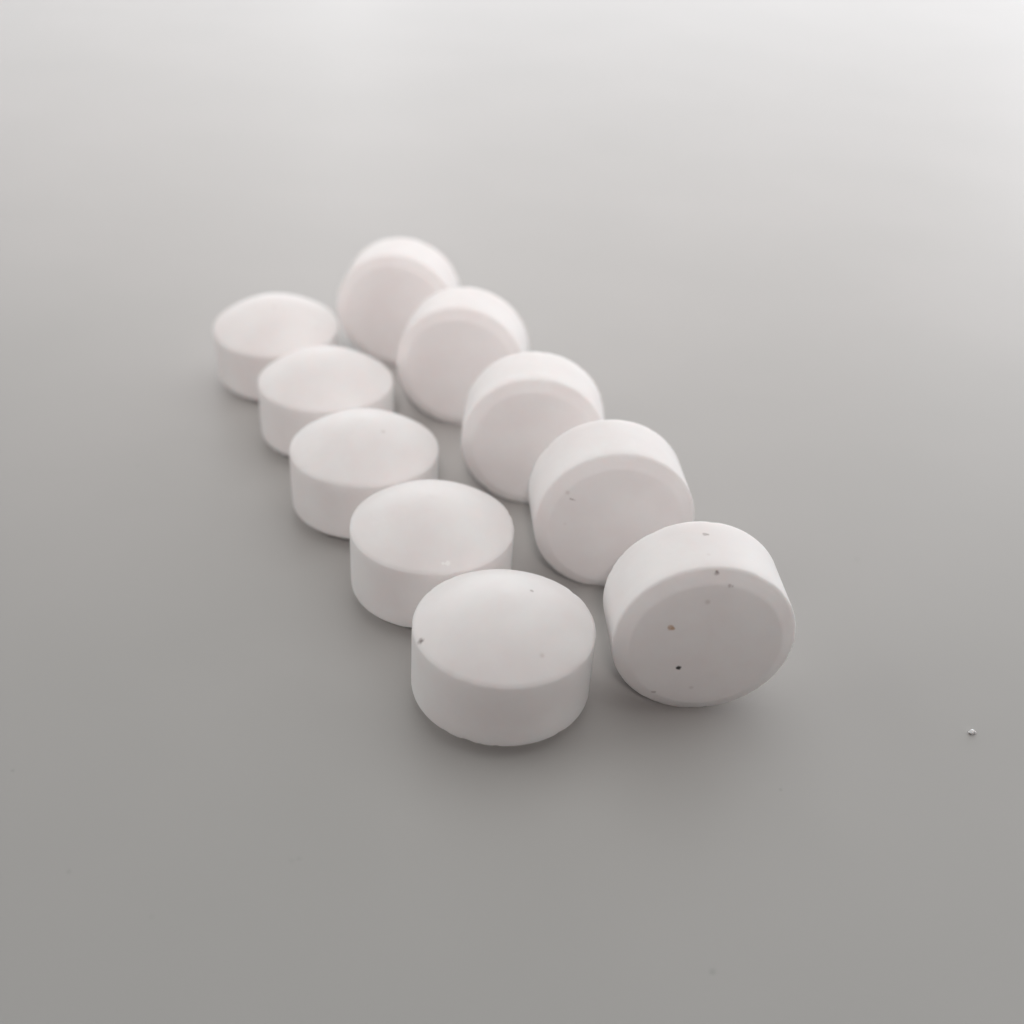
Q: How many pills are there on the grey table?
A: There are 10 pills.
